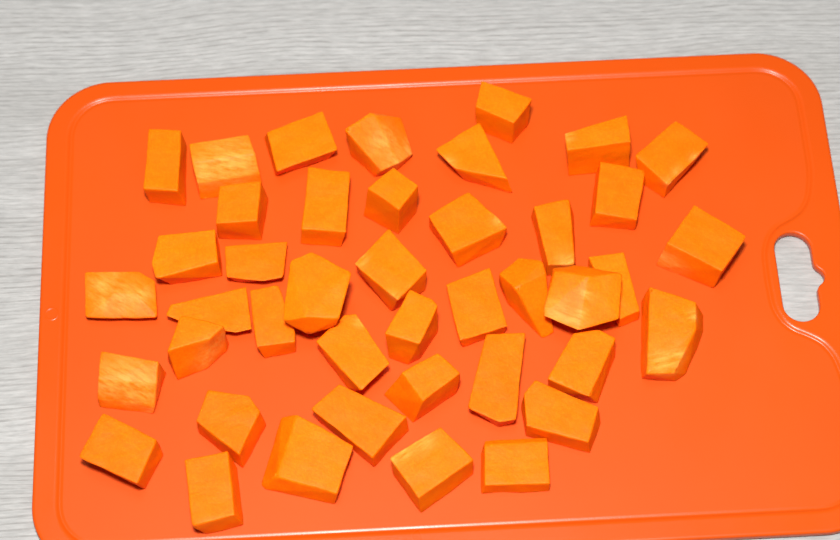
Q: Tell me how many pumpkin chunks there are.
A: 42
